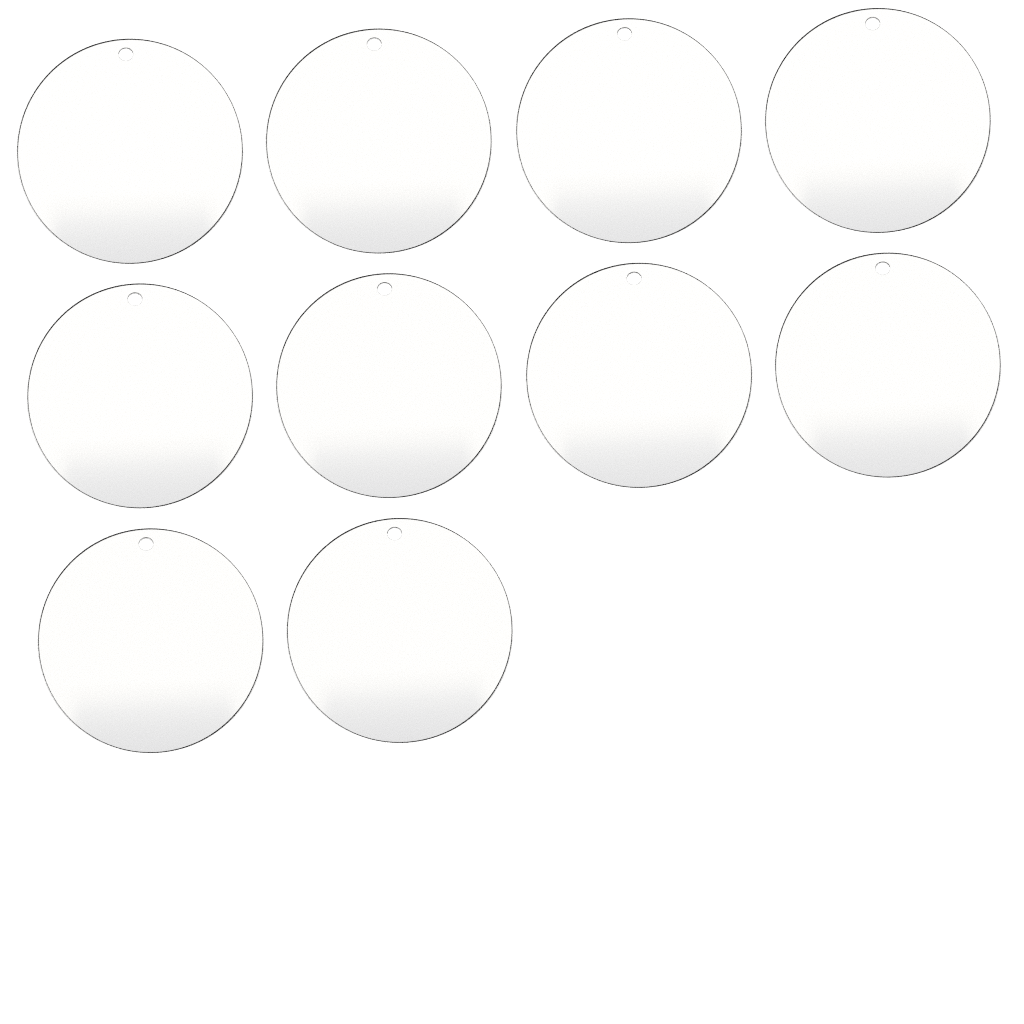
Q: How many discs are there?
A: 10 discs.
